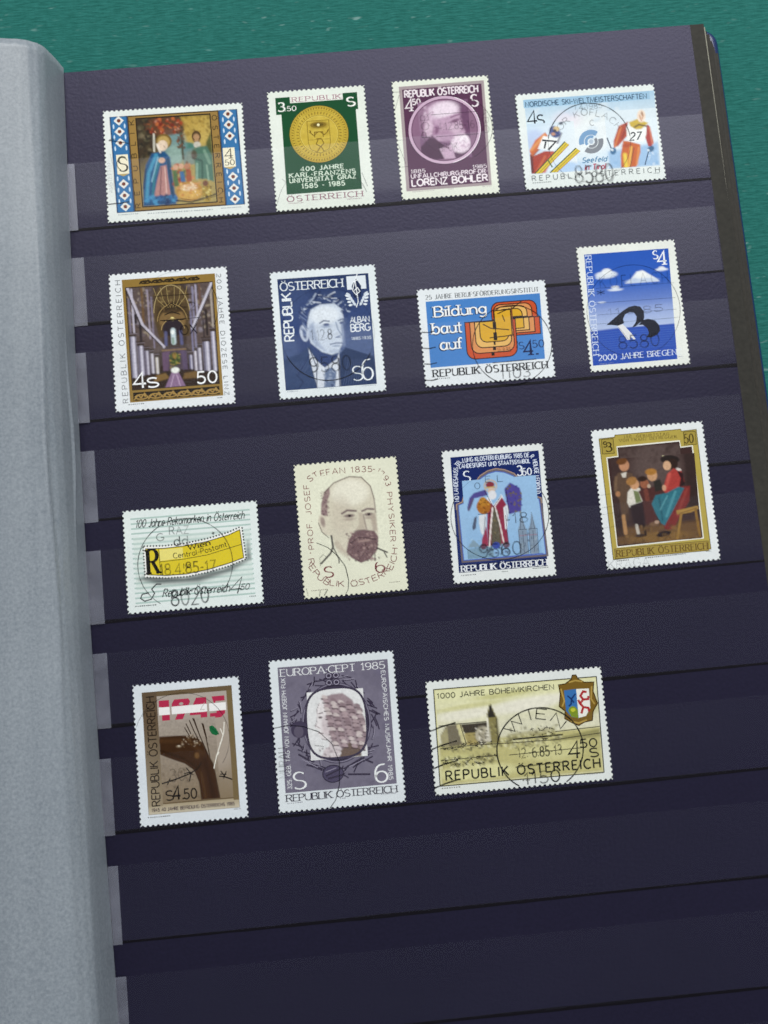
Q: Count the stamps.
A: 15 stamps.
